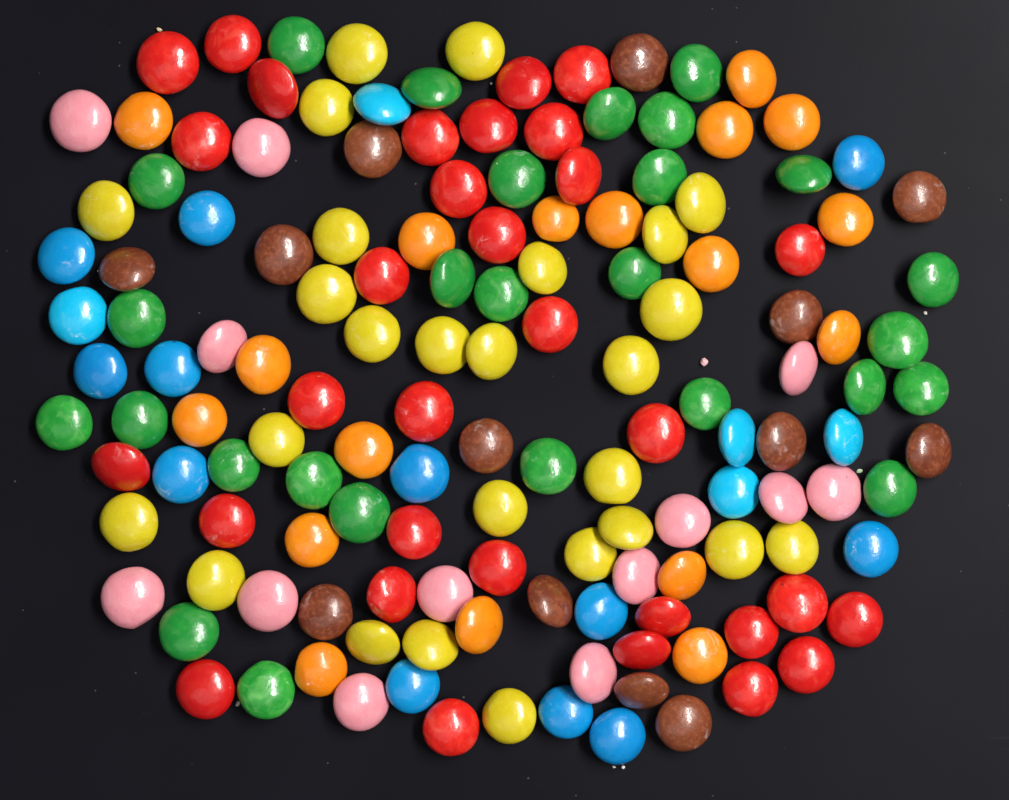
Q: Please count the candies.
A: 146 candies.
